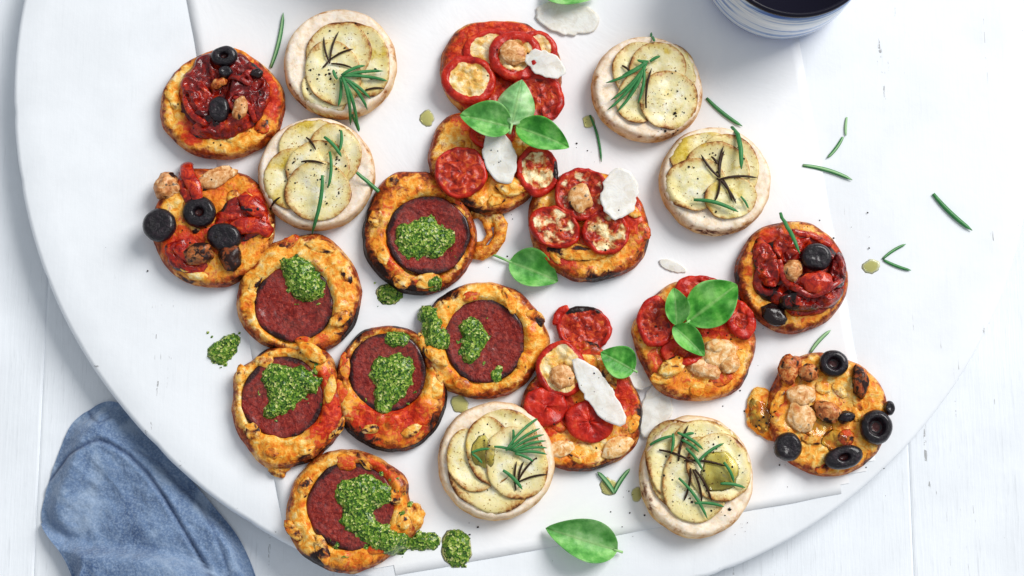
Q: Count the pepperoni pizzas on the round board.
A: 6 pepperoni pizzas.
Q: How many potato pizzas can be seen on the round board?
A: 6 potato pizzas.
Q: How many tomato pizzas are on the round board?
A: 5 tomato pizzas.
